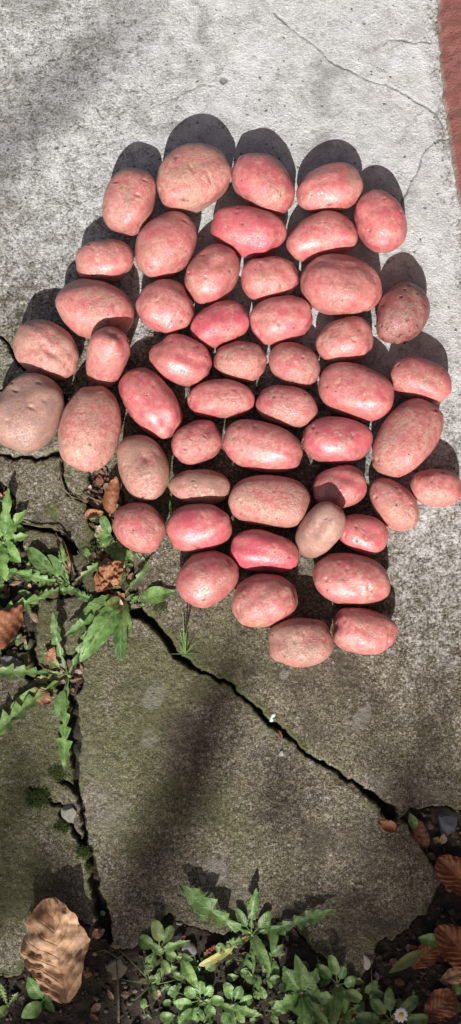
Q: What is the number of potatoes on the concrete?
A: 50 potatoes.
